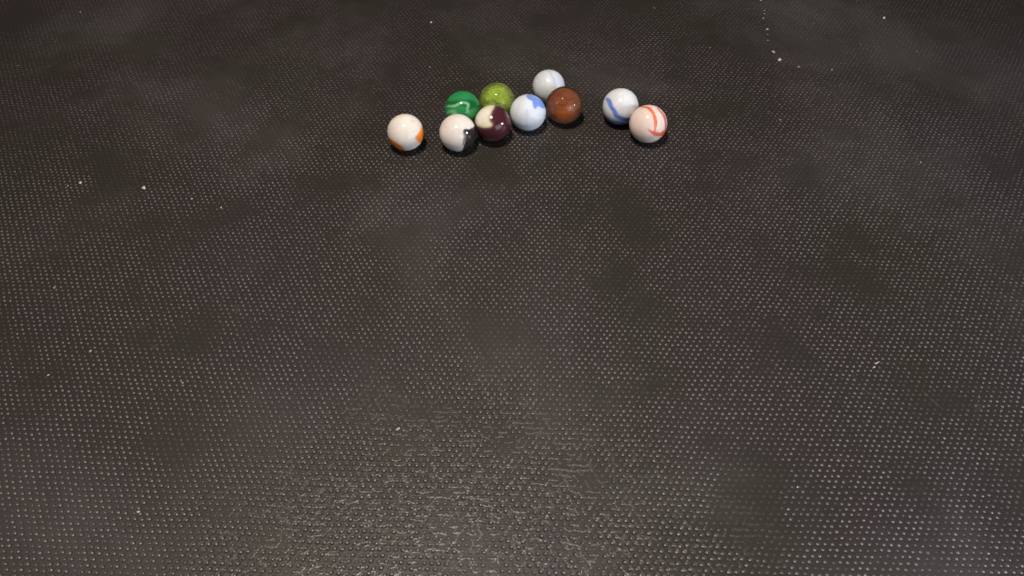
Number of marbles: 10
